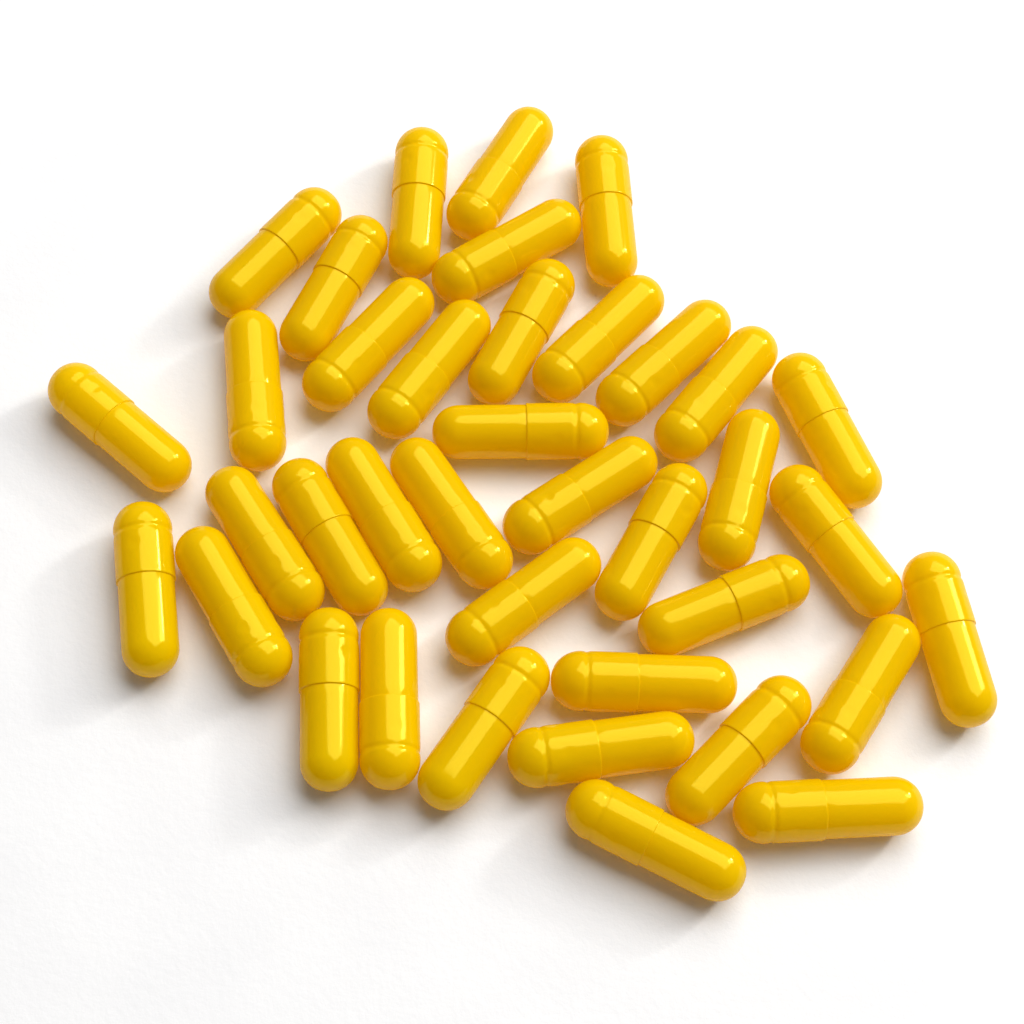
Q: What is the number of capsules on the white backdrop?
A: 38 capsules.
